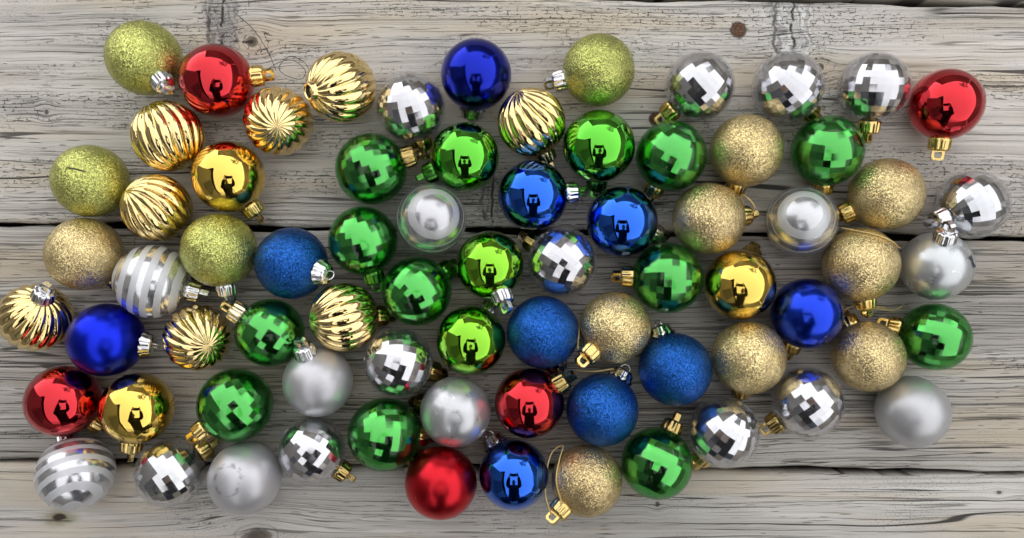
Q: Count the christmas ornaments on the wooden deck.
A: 74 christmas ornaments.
